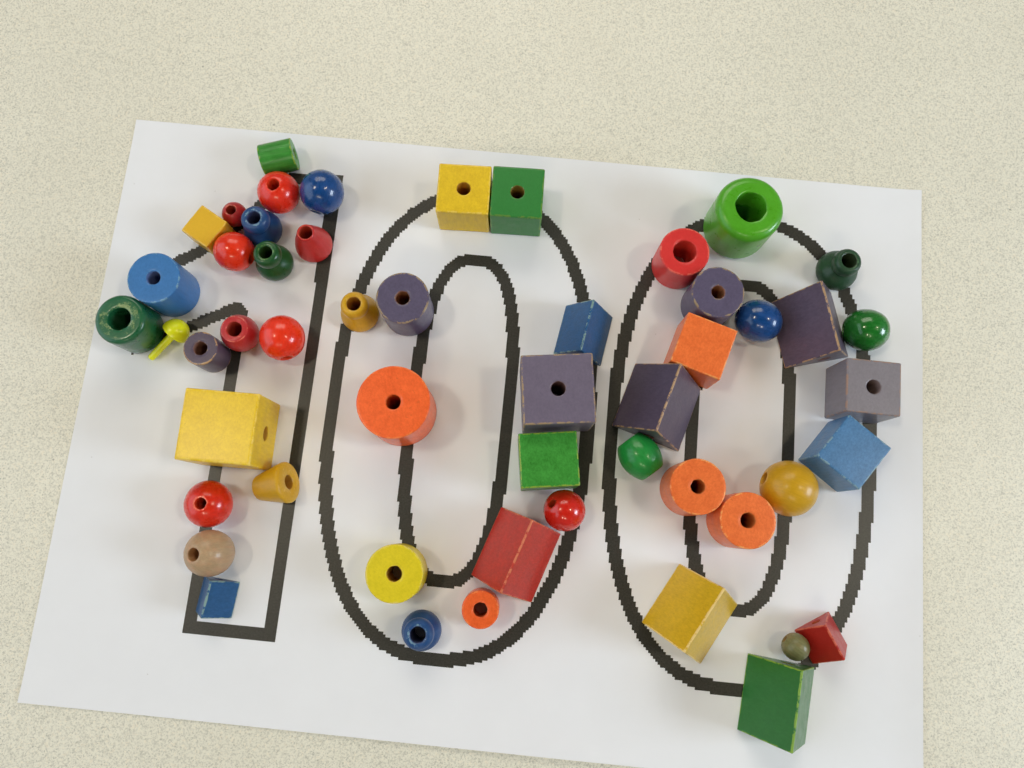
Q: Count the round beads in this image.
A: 14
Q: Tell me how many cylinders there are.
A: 13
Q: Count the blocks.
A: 17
